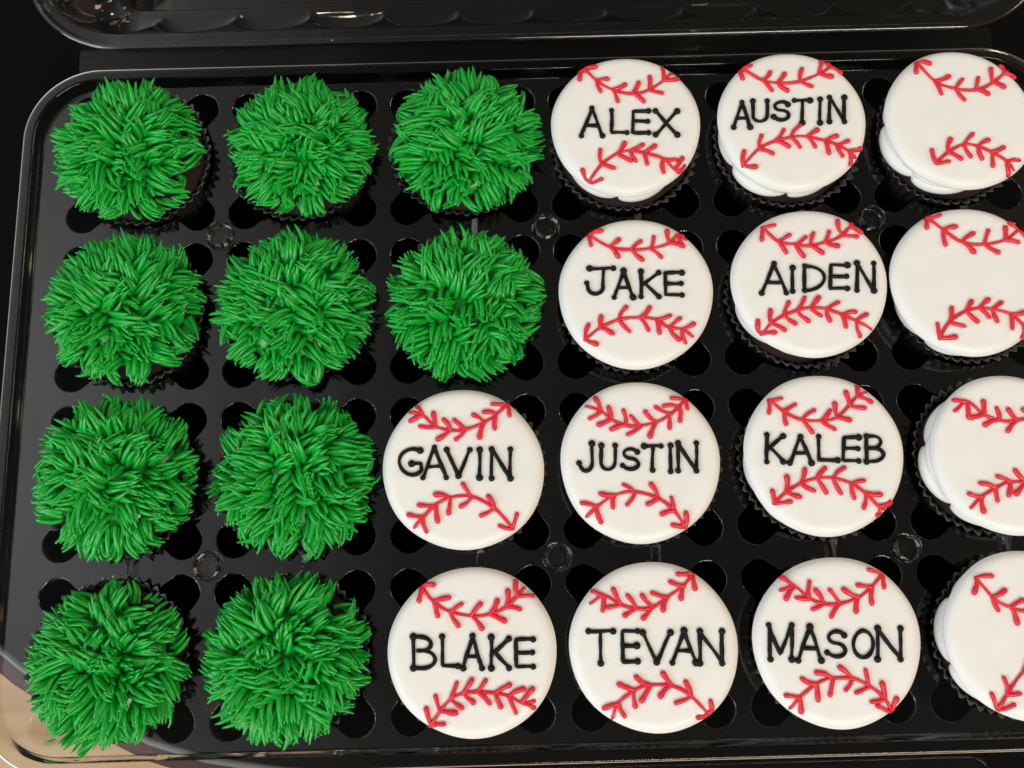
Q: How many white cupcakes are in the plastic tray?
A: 14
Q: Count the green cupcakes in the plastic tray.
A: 10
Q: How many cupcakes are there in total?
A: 24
